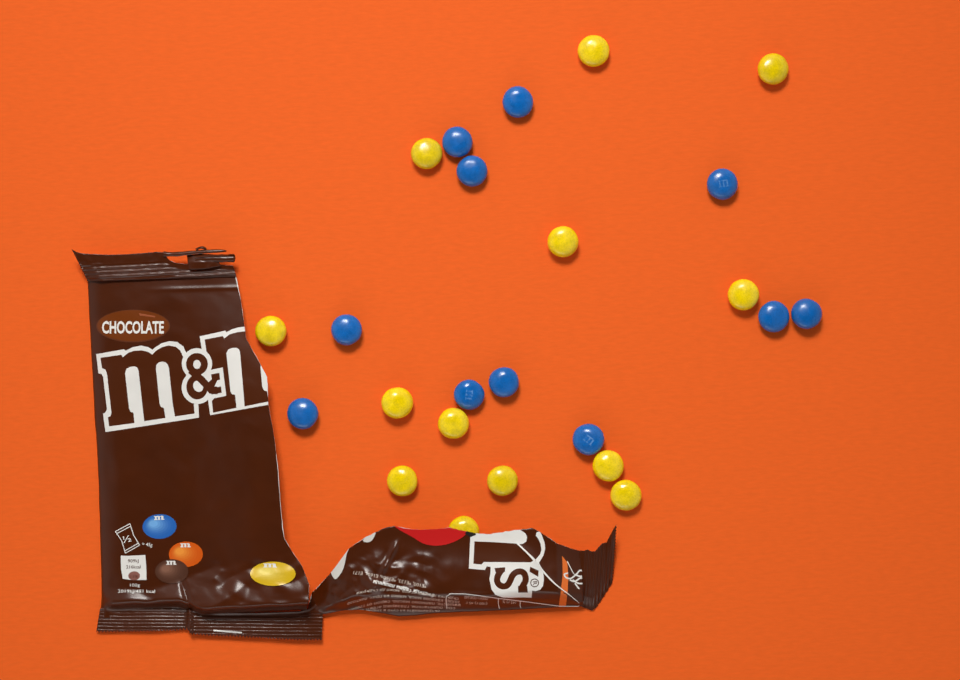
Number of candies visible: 24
